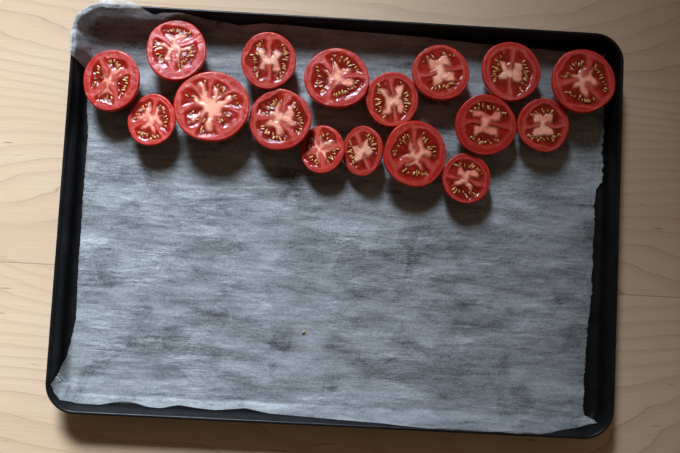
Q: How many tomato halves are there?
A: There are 17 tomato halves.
